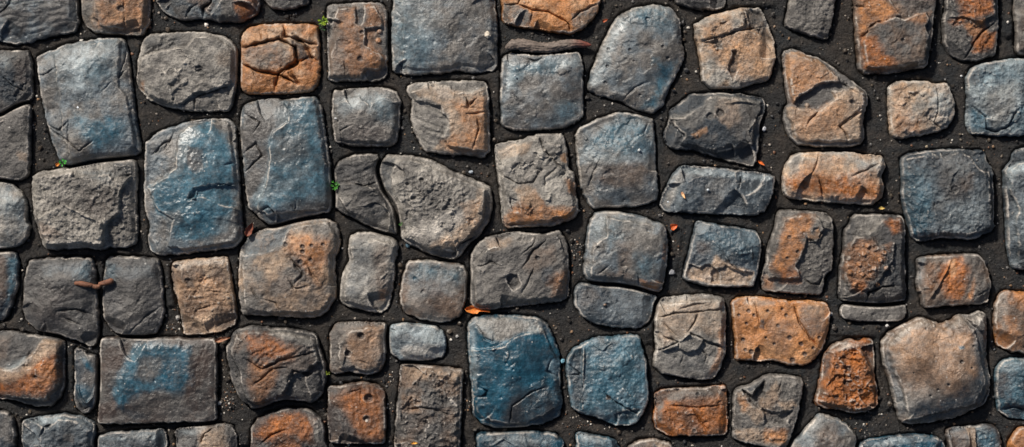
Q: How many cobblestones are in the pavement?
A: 83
